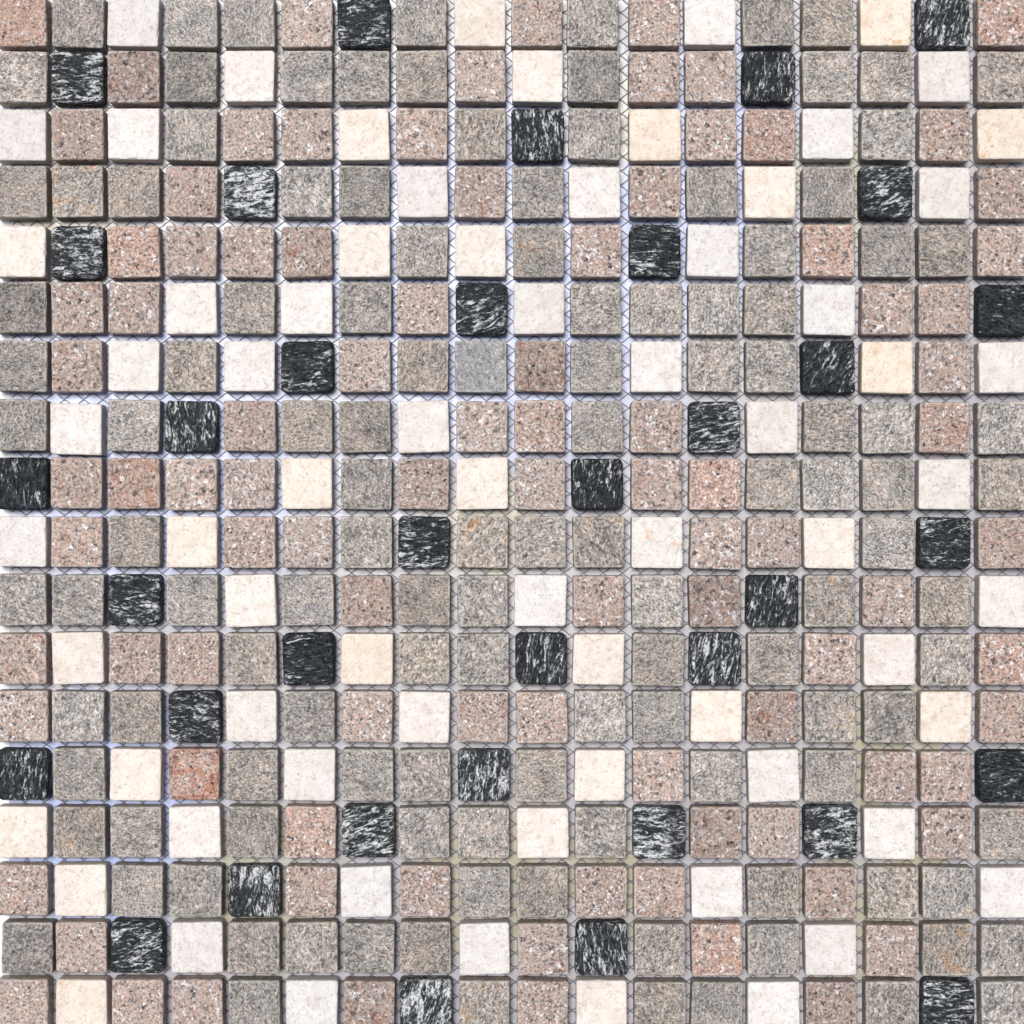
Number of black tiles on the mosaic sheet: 36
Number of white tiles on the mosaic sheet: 70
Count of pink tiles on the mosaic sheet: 94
